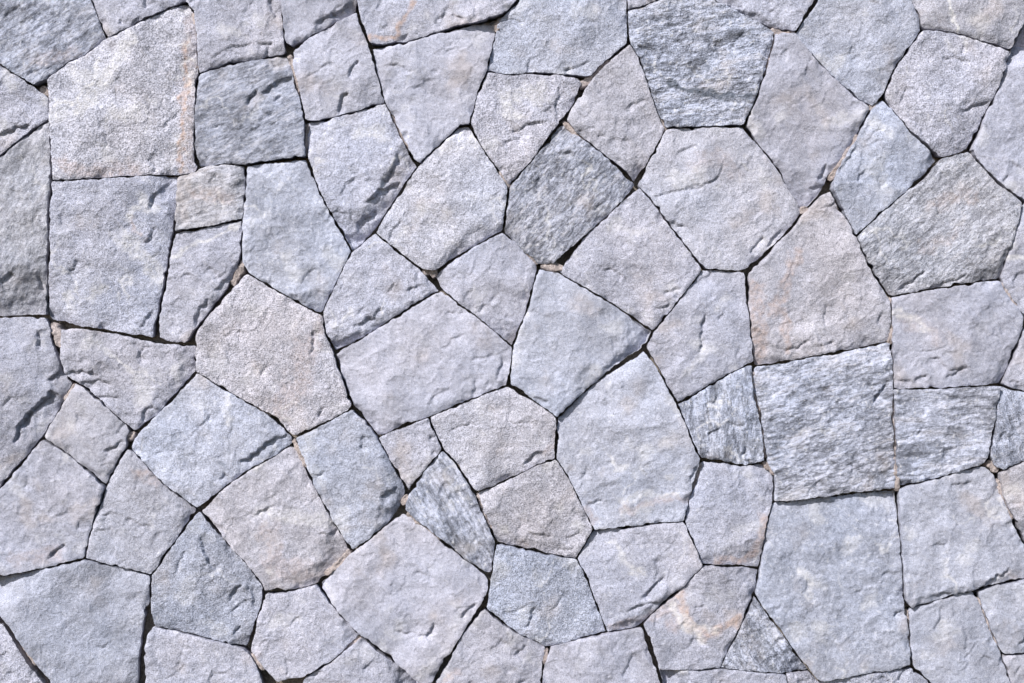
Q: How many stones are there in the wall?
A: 83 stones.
